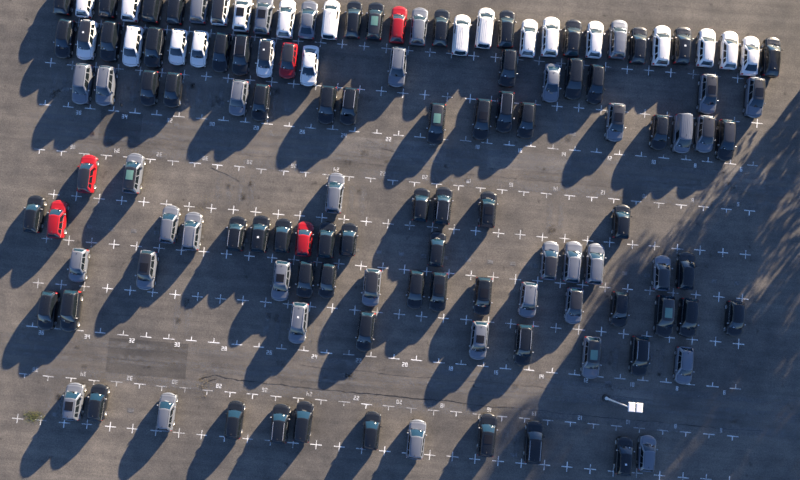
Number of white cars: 21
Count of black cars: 65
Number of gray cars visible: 37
